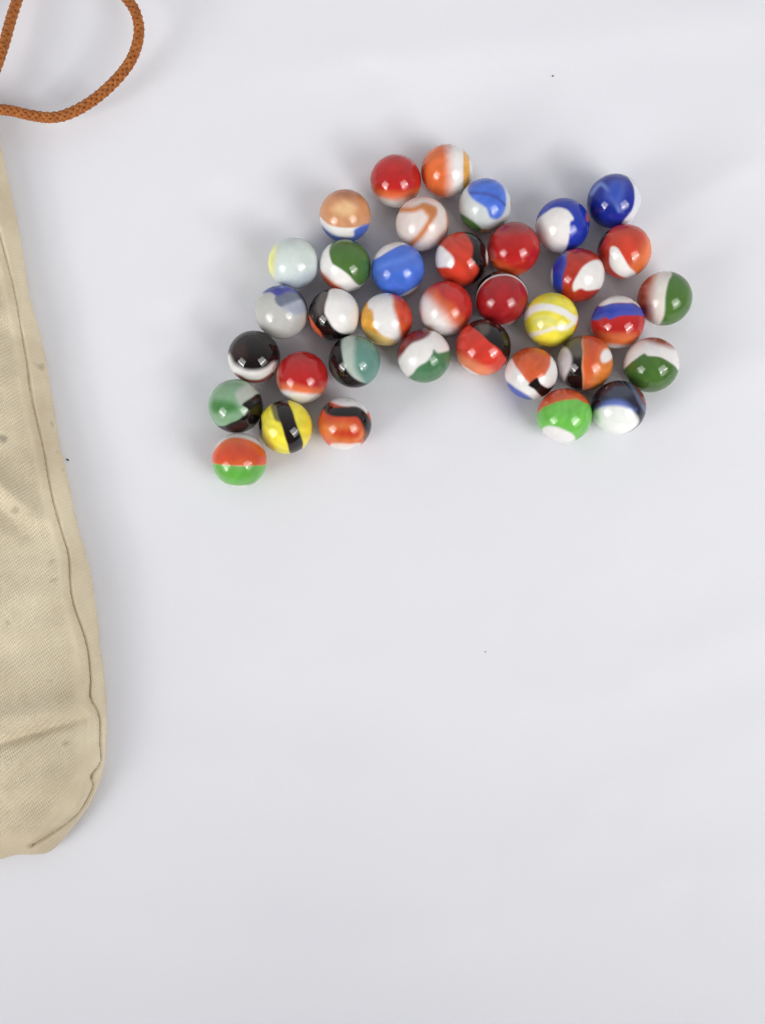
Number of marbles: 36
